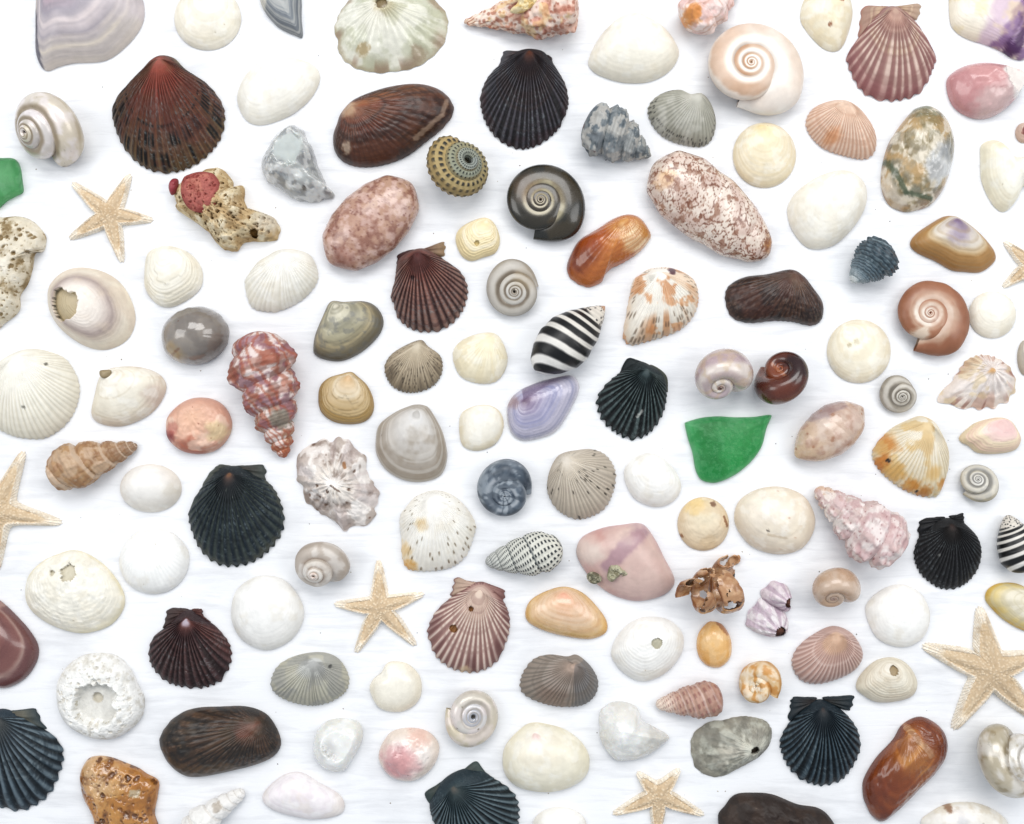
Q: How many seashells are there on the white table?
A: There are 115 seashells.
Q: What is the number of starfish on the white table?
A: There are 6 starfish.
